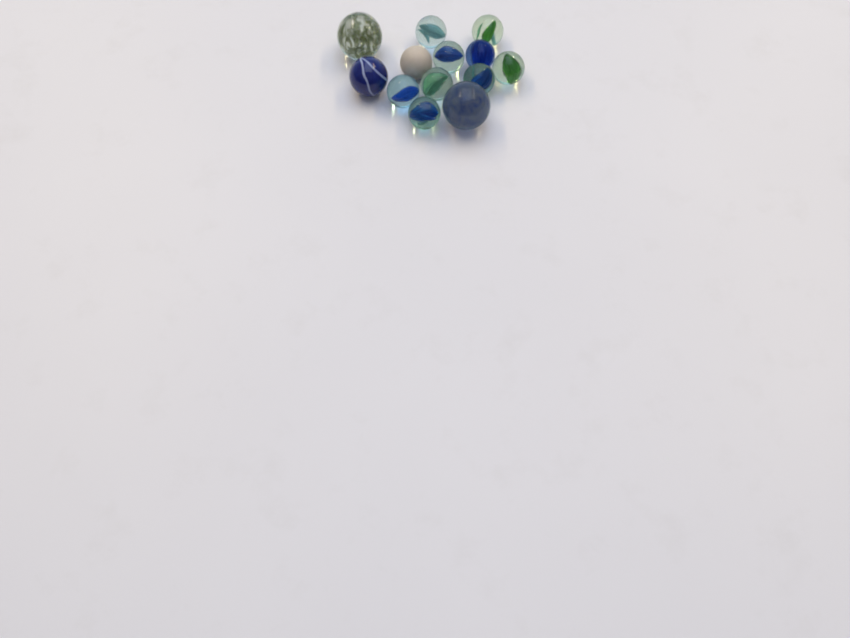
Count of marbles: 13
